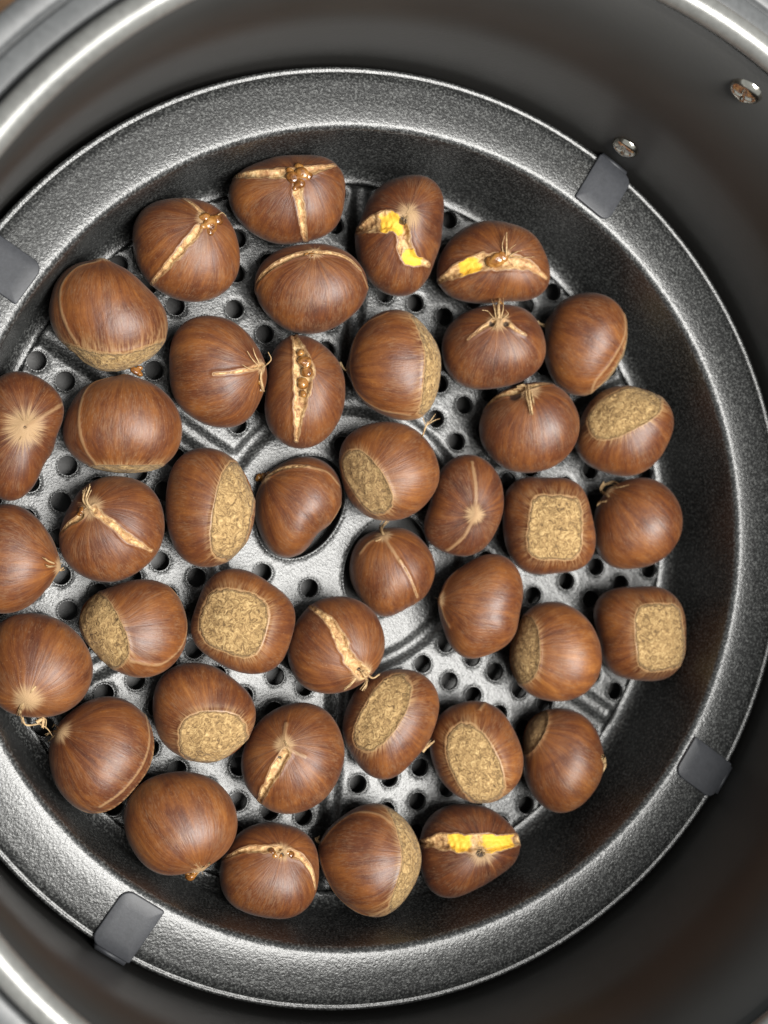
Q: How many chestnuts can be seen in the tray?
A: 41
